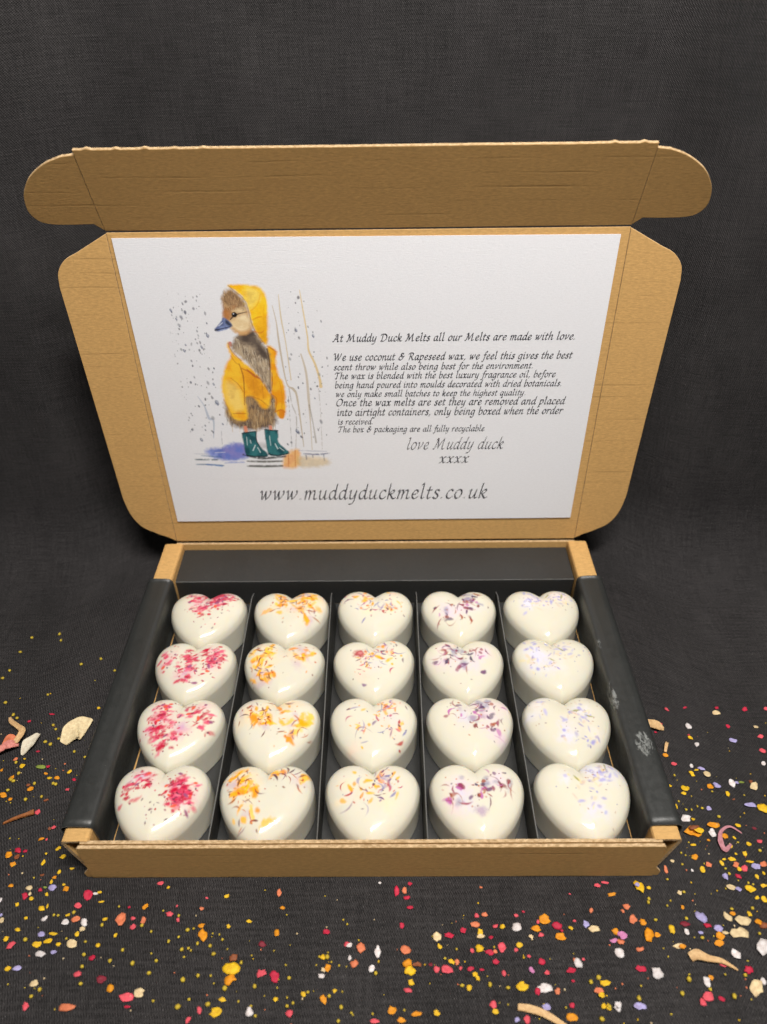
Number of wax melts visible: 20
